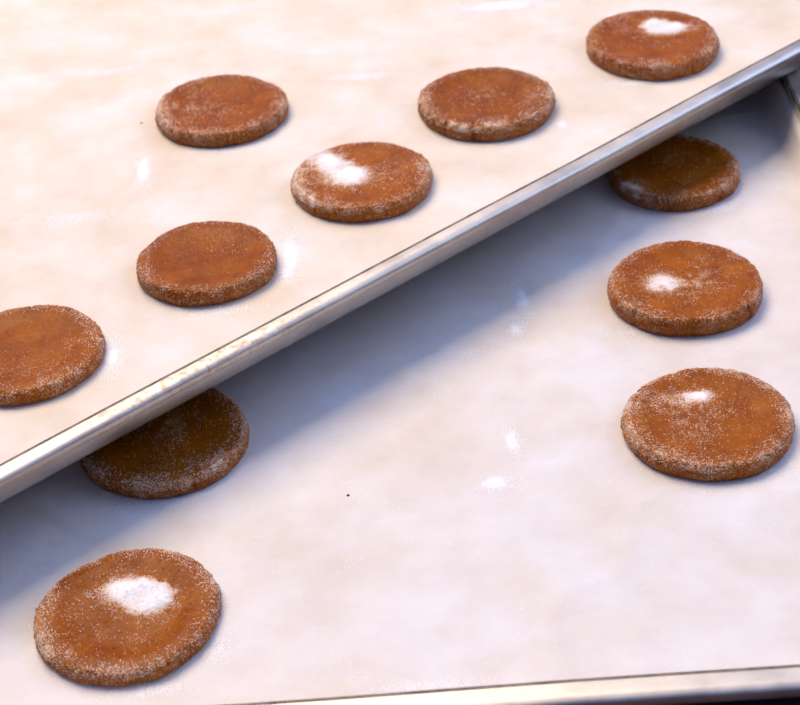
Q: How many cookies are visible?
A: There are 11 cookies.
